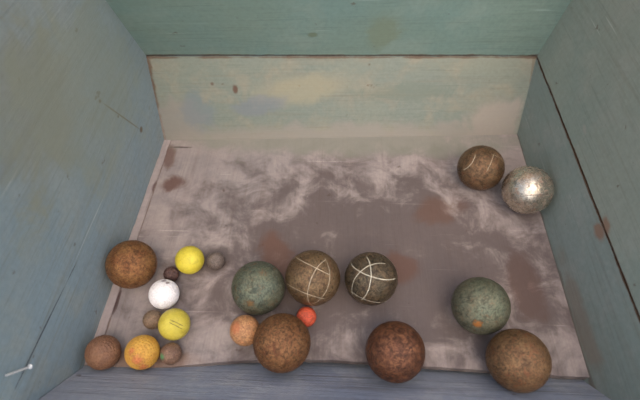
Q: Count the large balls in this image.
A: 10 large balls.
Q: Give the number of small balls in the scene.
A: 11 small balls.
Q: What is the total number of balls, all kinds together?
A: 21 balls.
